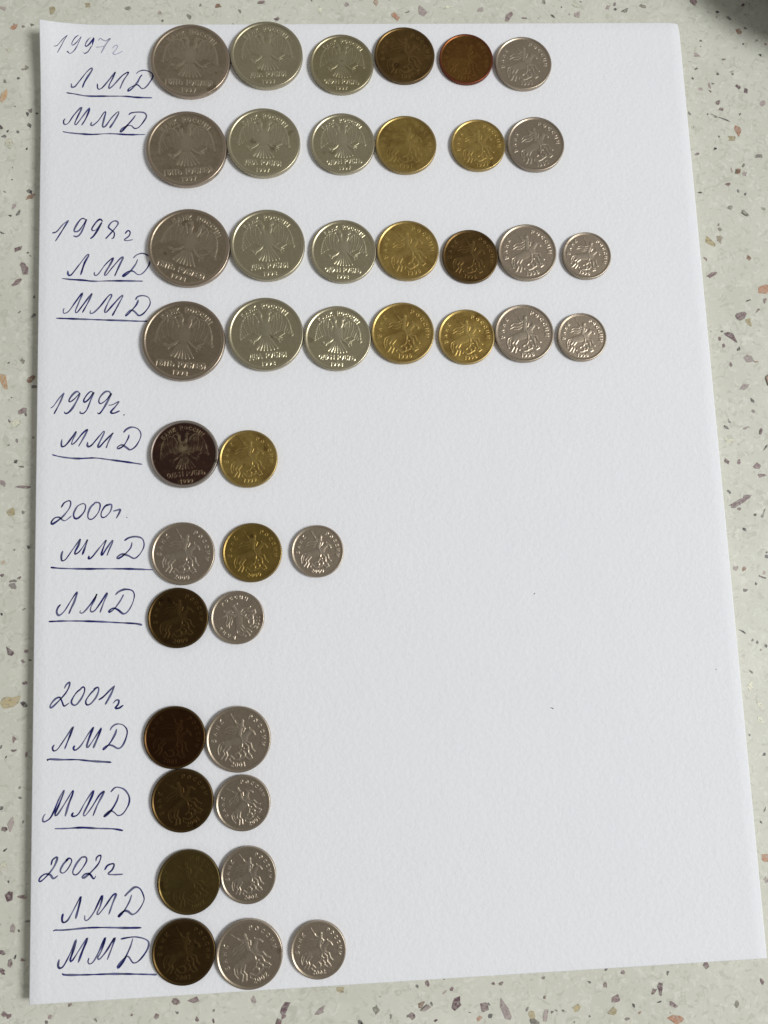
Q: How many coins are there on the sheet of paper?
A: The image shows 42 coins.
